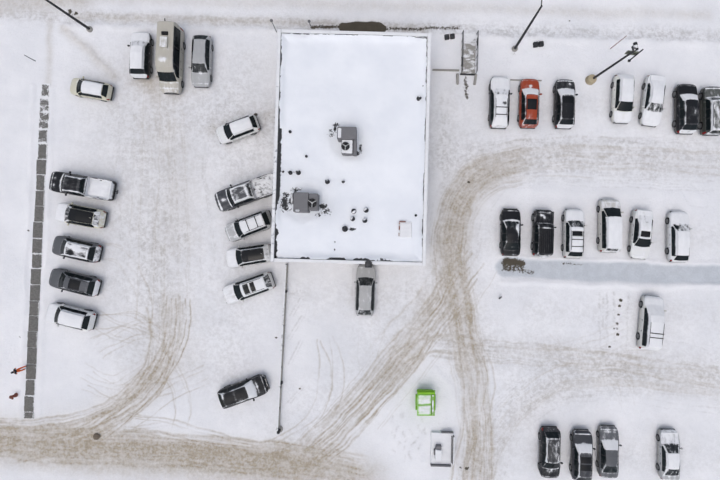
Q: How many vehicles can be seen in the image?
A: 34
